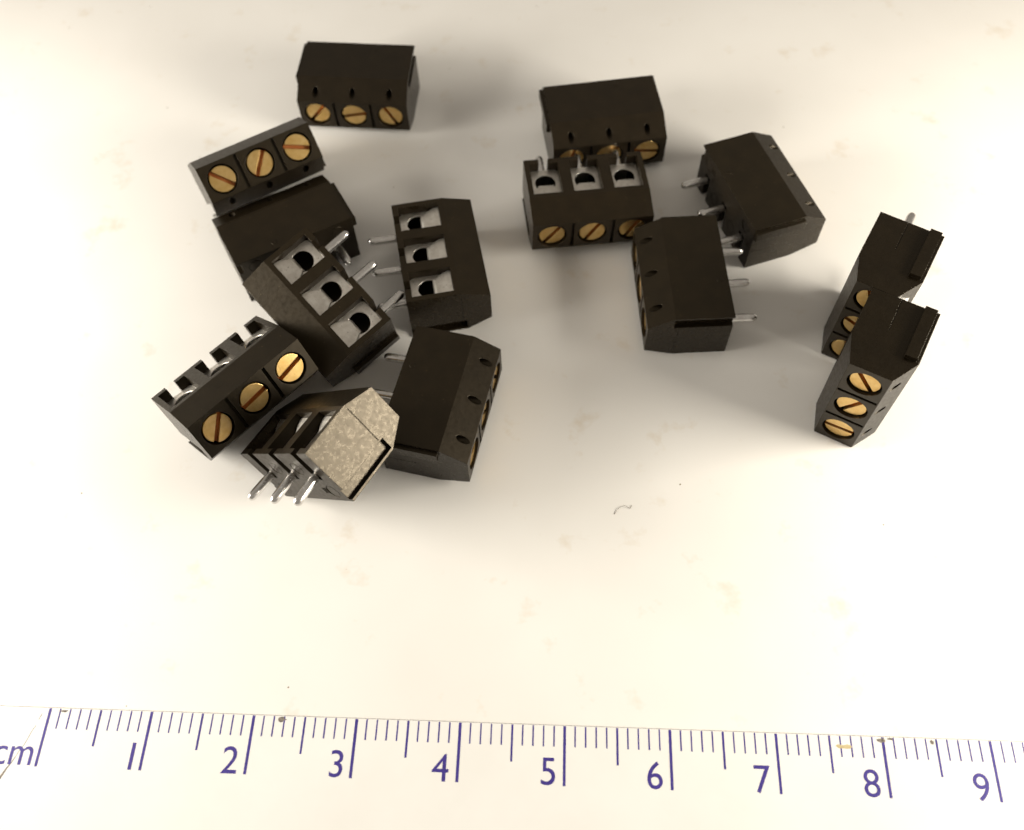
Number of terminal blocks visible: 14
